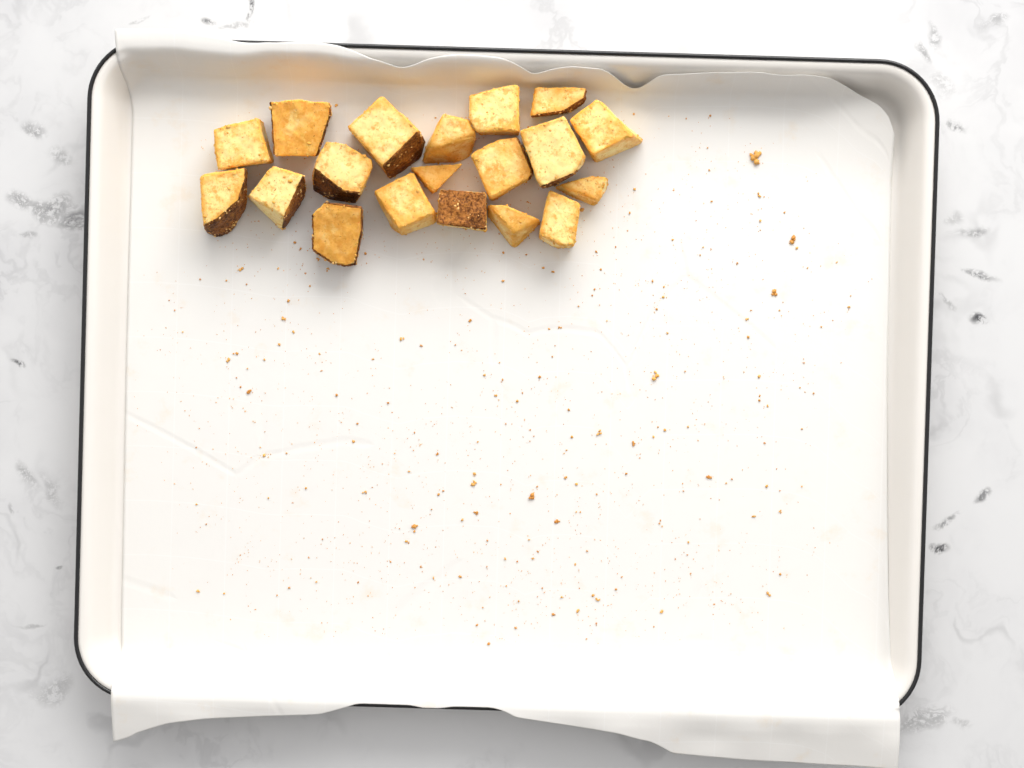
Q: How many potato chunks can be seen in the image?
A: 19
